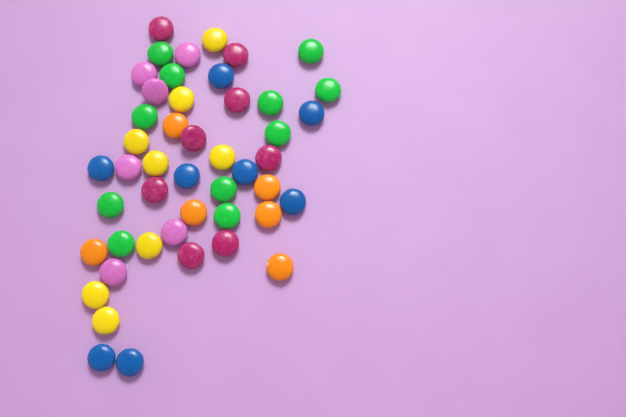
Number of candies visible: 47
